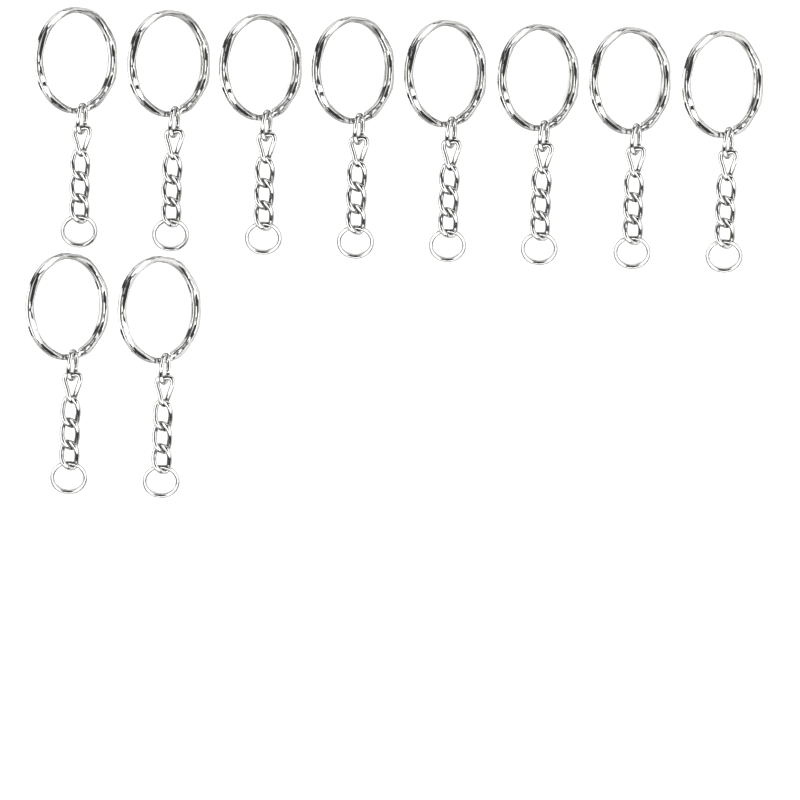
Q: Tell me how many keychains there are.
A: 10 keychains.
